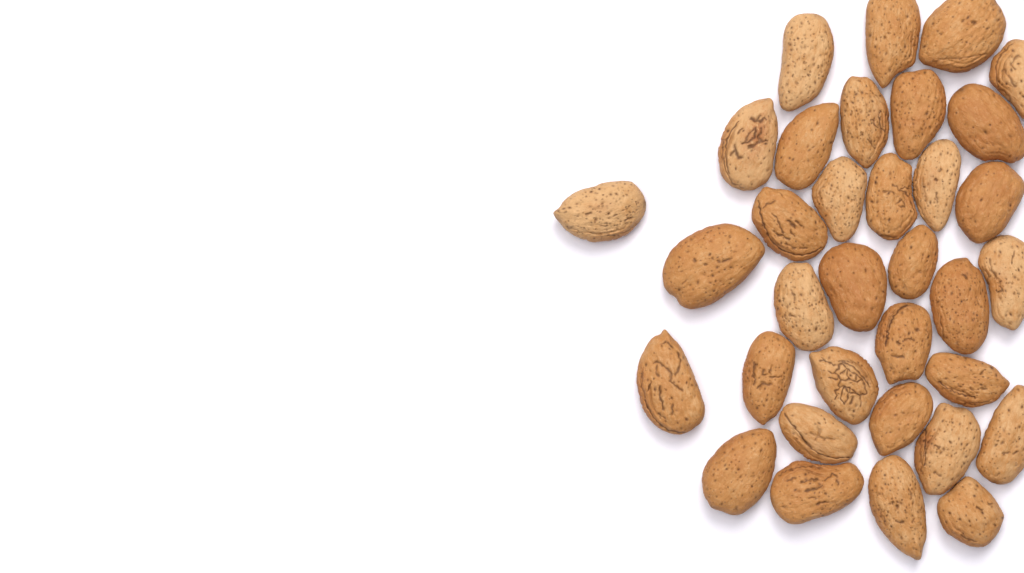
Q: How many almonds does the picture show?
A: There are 34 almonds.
